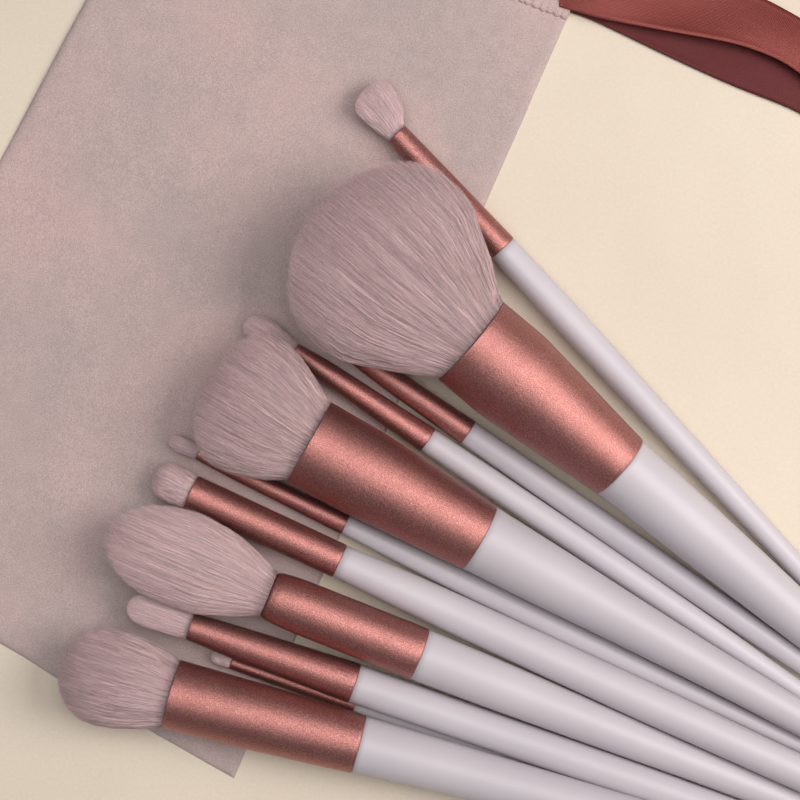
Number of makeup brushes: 11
